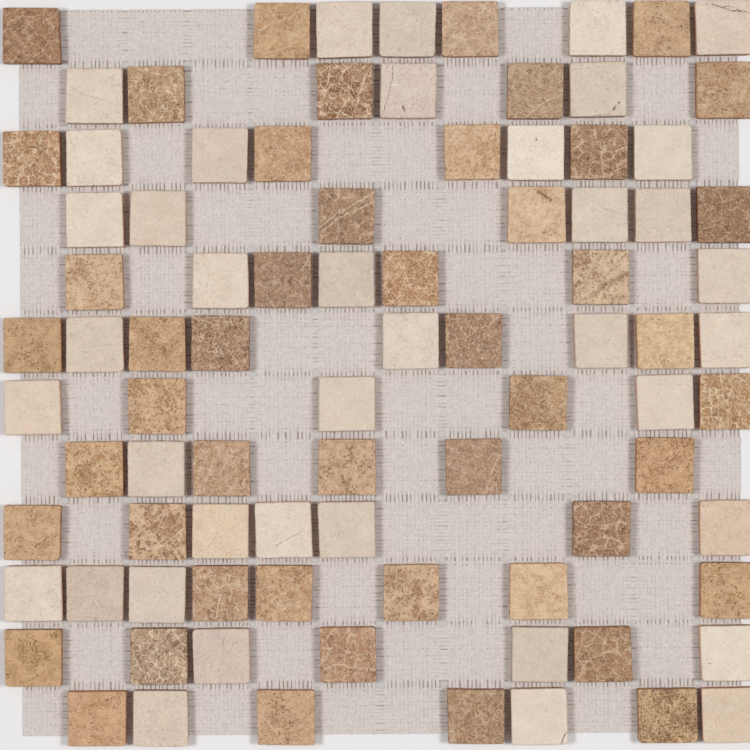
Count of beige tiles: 39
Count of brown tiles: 48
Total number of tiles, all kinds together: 87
